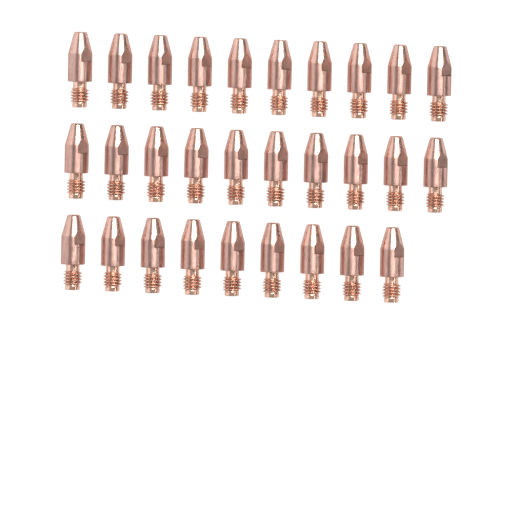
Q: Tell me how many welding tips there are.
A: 29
